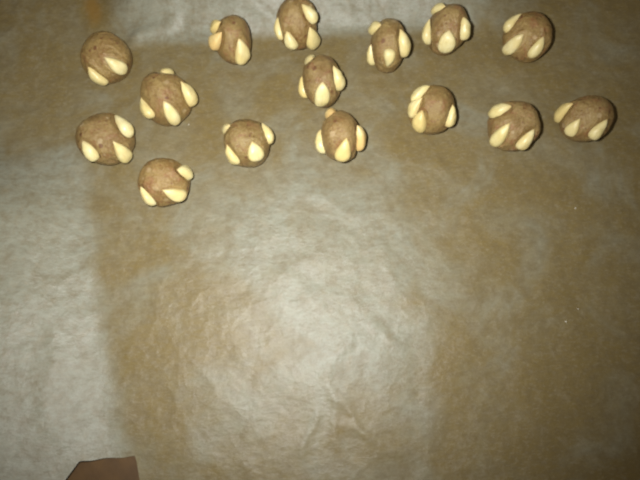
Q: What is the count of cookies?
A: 15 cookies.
